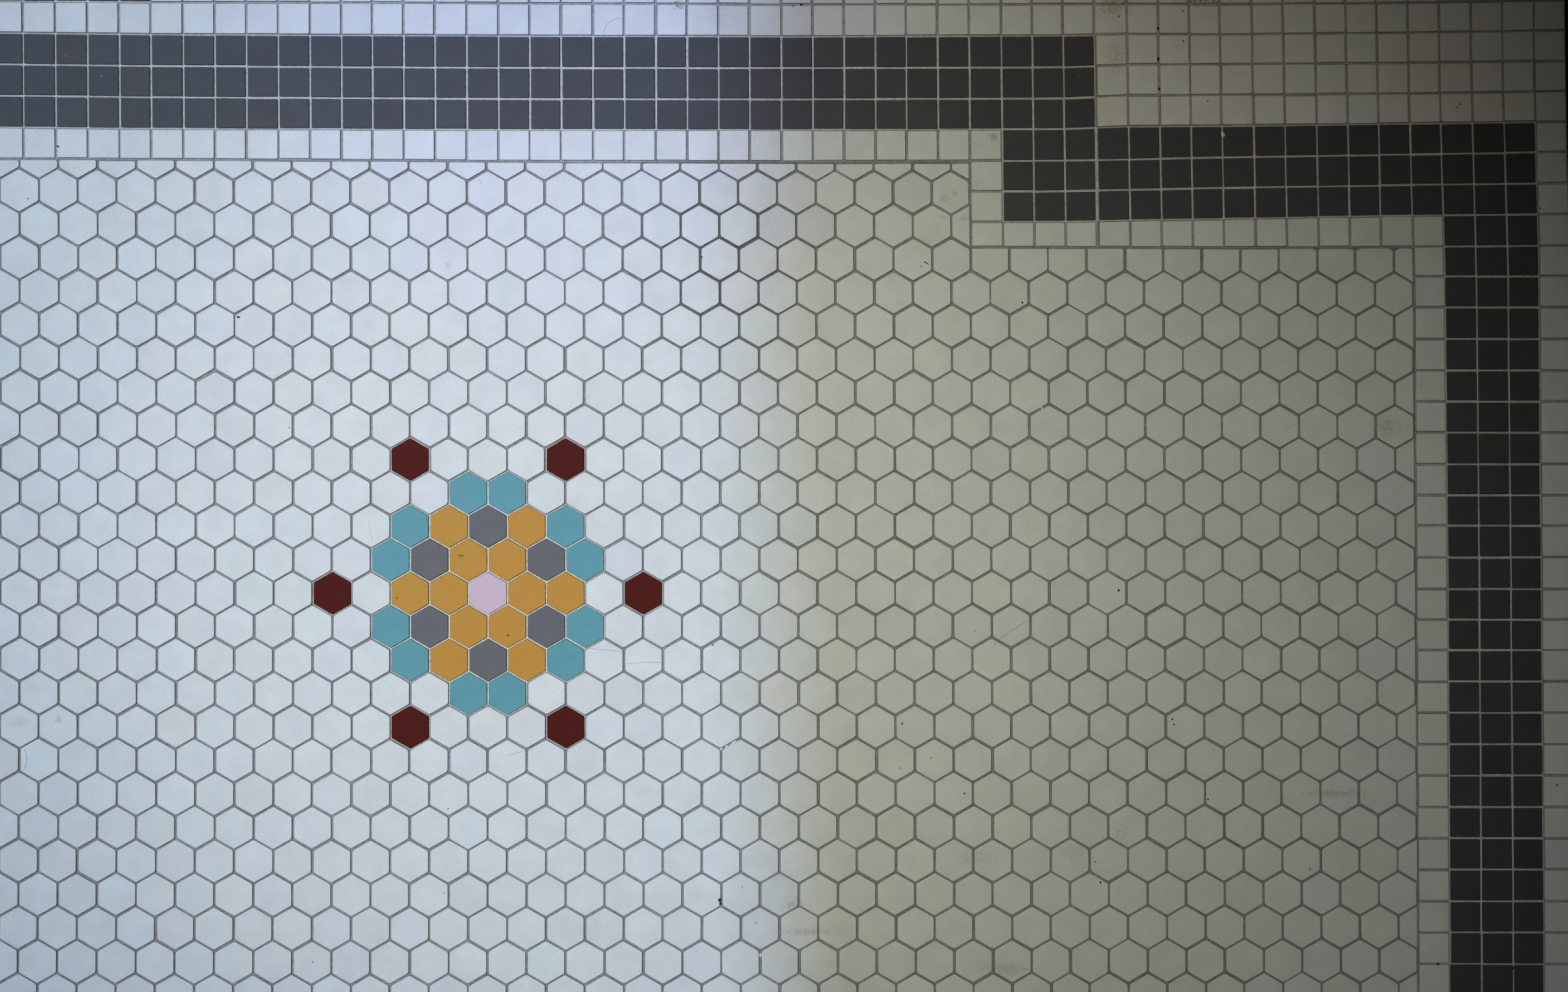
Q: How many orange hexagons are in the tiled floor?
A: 12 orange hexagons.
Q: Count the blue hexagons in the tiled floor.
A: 12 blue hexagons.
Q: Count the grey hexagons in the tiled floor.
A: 6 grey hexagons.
